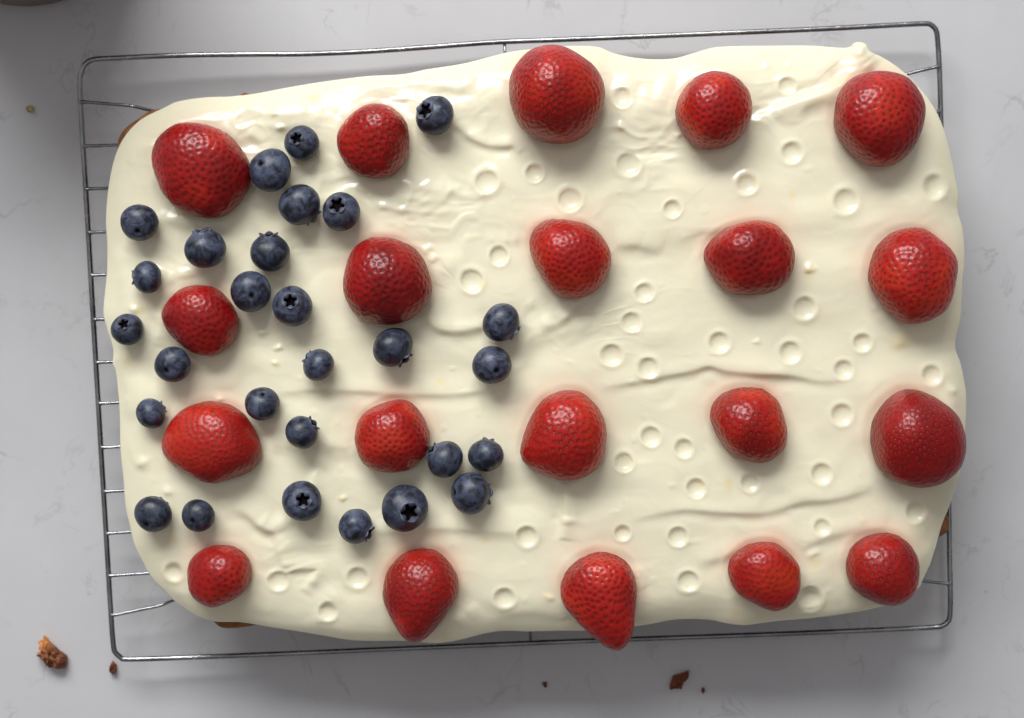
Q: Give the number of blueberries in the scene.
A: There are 28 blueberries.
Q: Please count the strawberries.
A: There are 20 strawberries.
